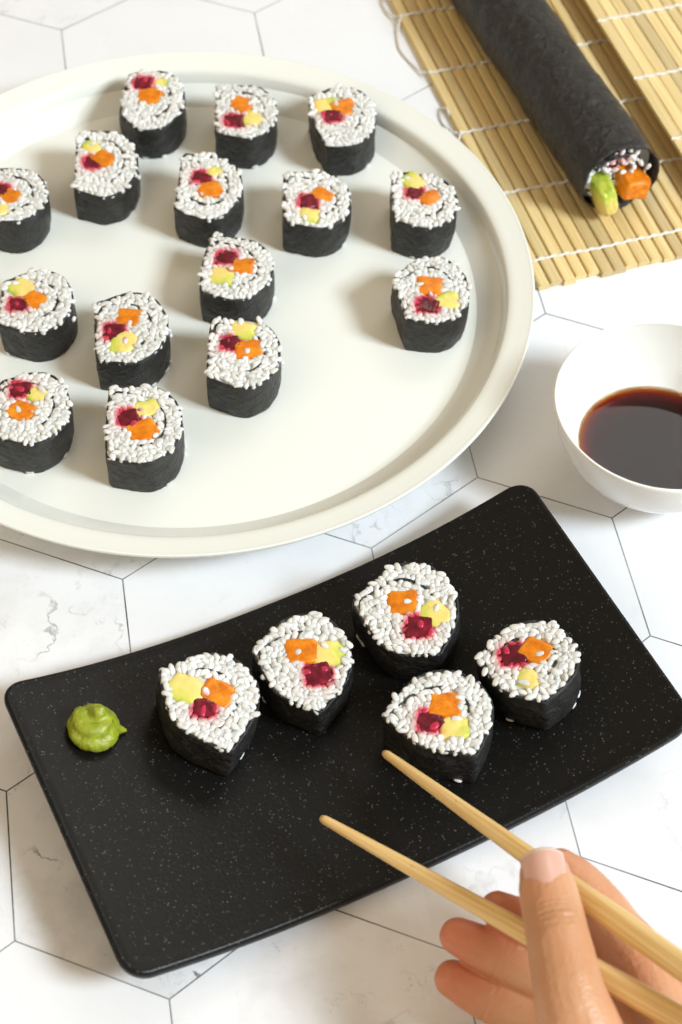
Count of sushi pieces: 20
